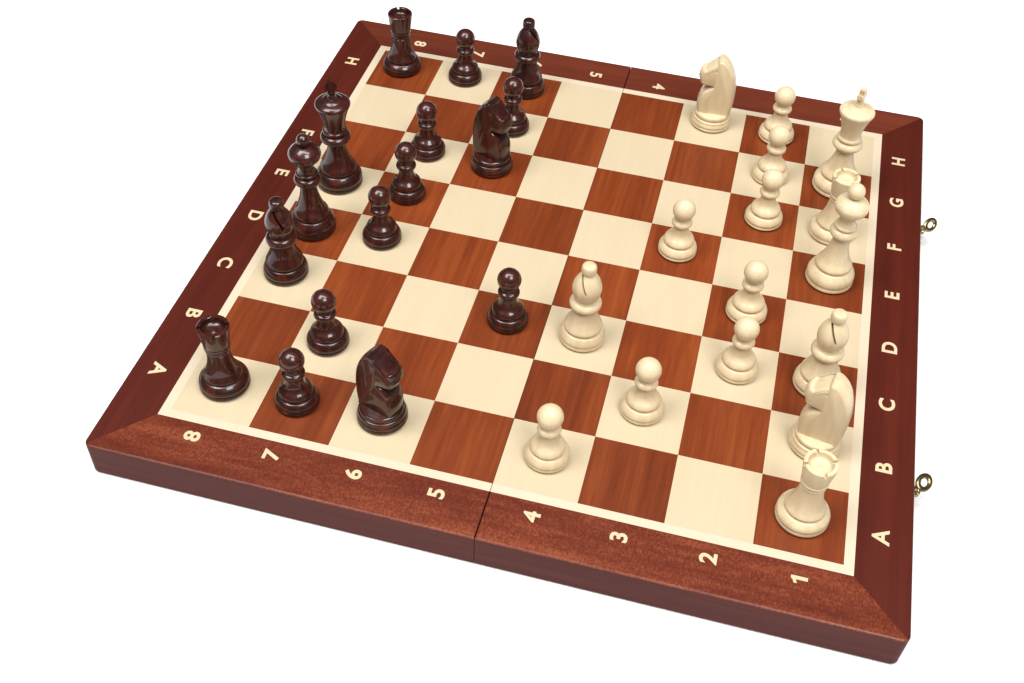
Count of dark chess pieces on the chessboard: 16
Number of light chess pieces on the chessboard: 16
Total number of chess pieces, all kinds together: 32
